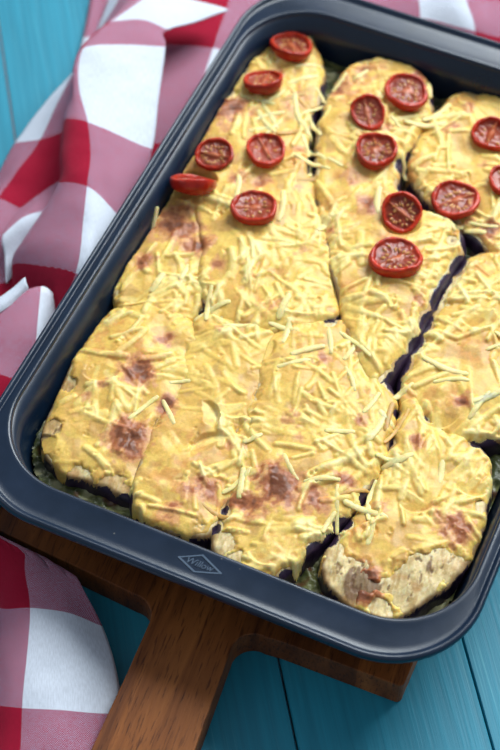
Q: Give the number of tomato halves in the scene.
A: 14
